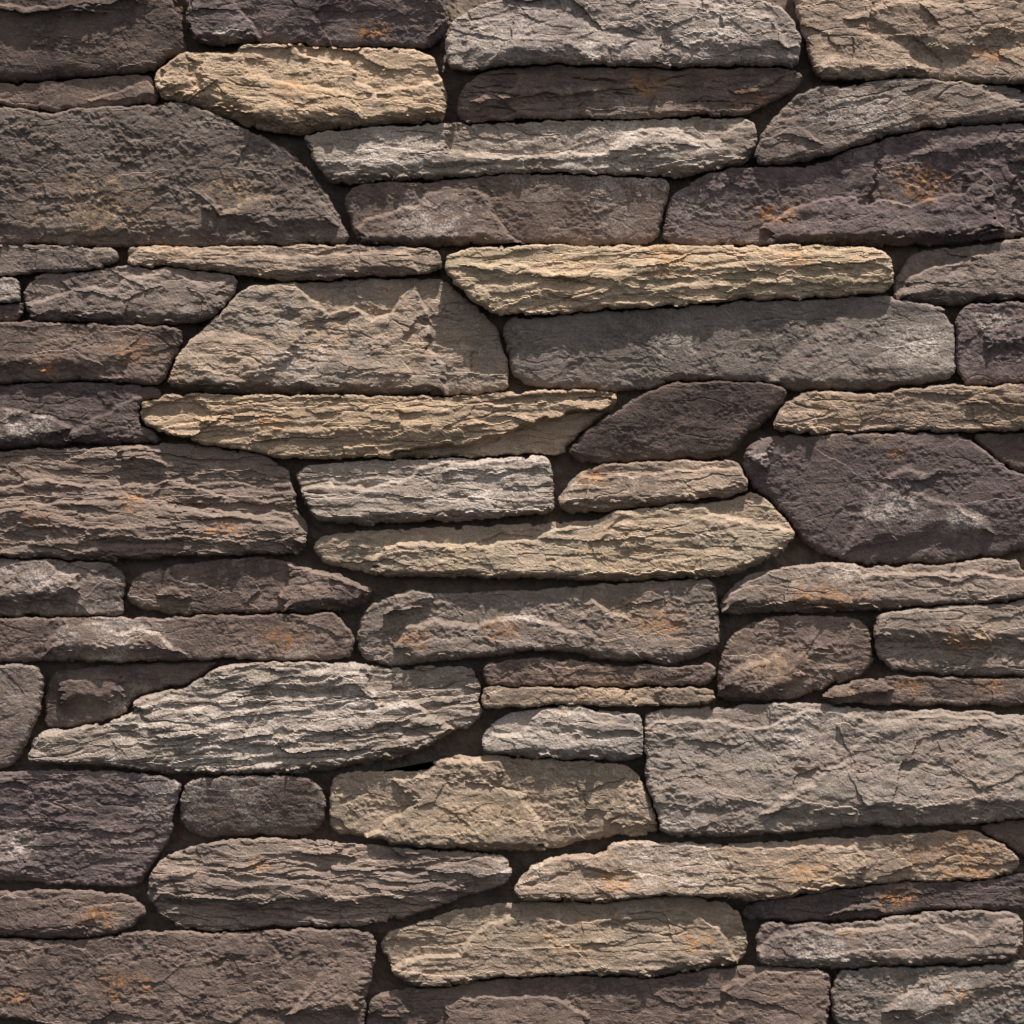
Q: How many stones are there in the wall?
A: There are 61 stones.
